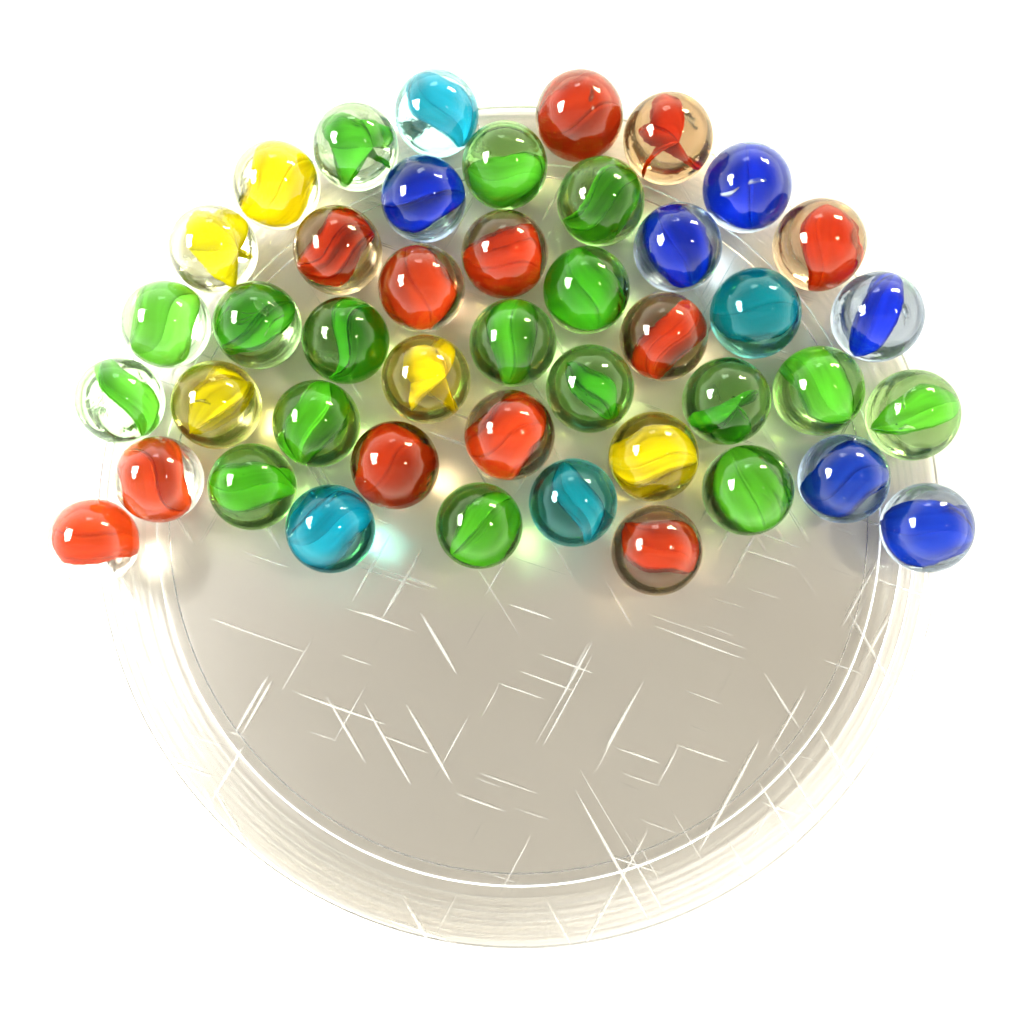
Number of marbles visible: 44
